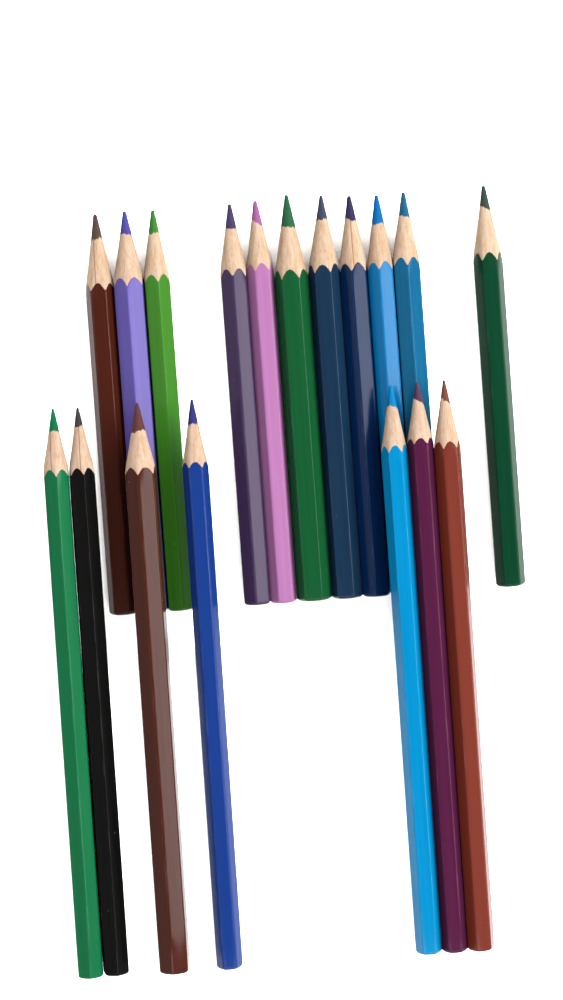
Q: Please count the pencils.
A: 18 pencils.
